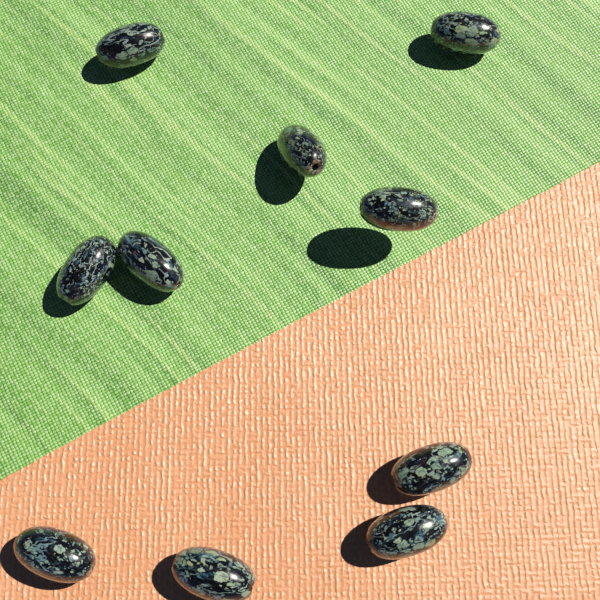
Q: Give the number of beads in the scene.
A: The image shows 10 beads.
